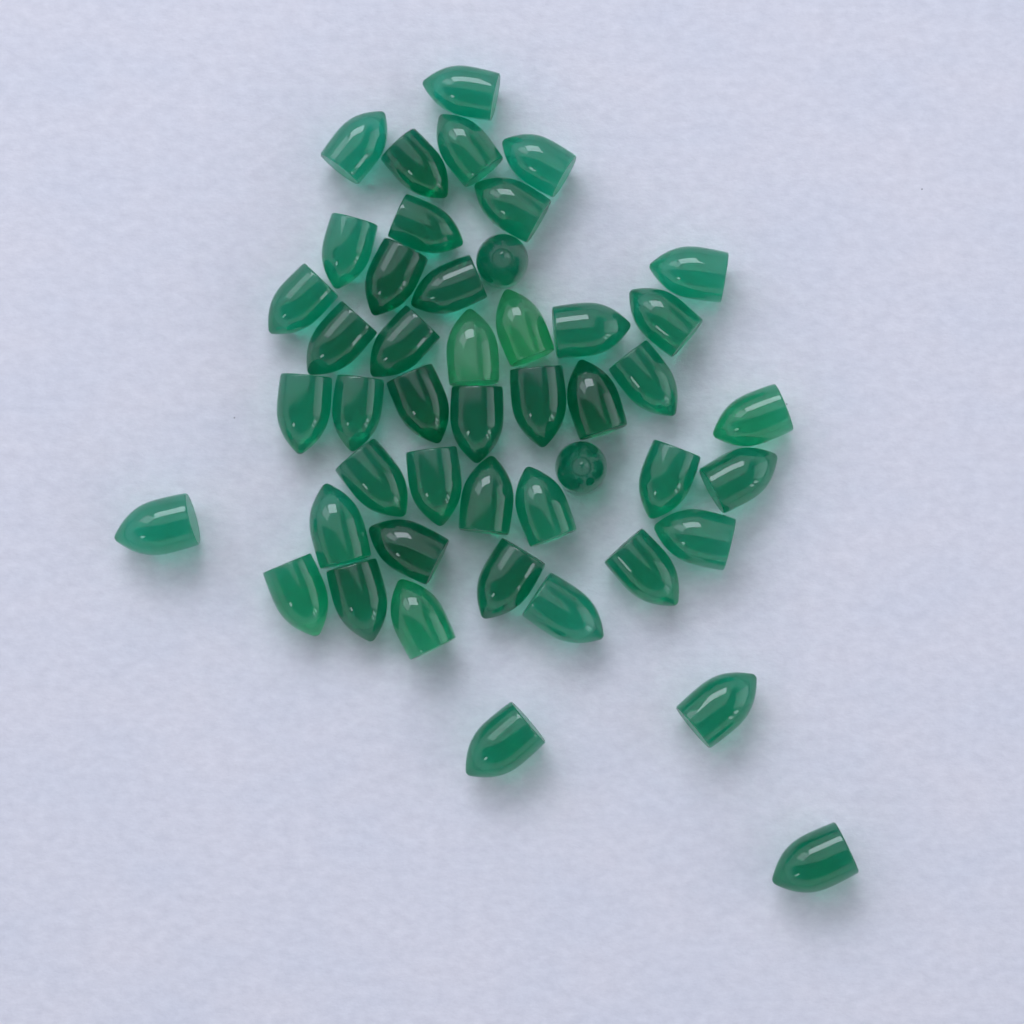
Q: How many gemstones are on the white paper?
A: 47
